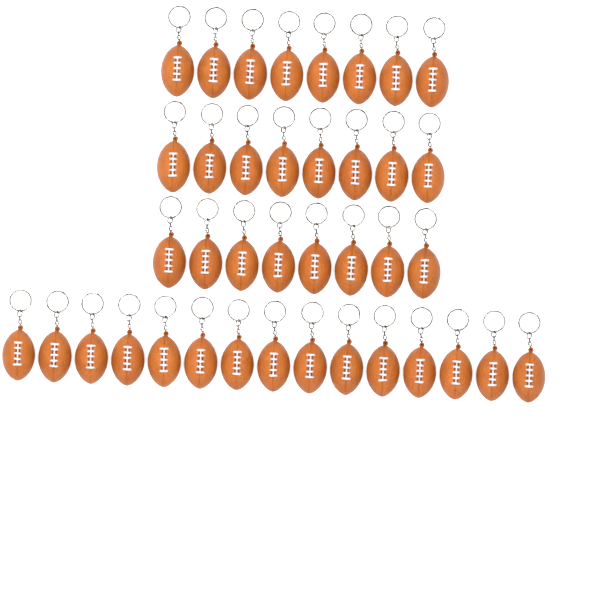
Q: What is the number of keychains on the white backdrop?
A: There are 39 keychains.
